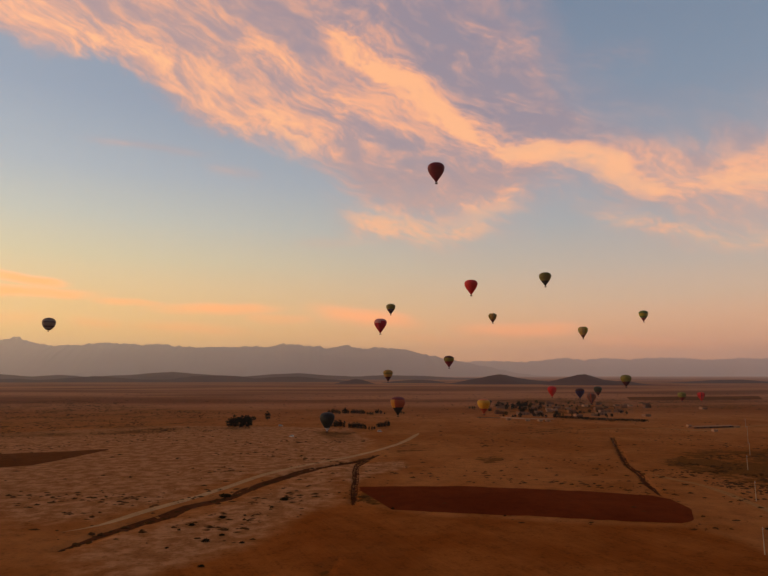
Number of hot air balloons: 21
